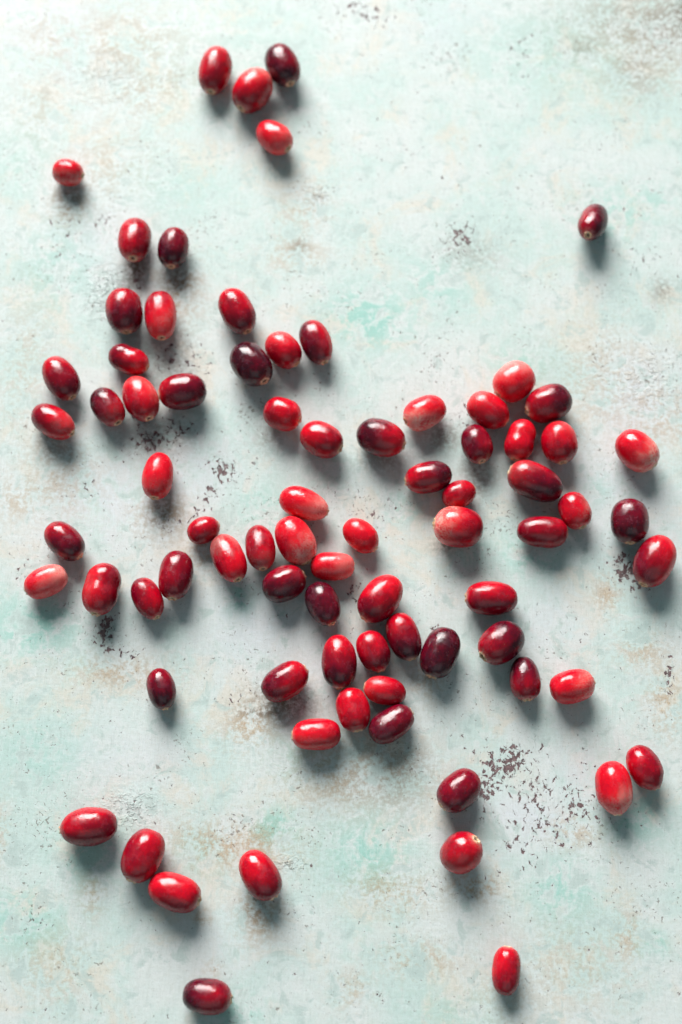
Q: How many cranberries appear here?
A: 79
